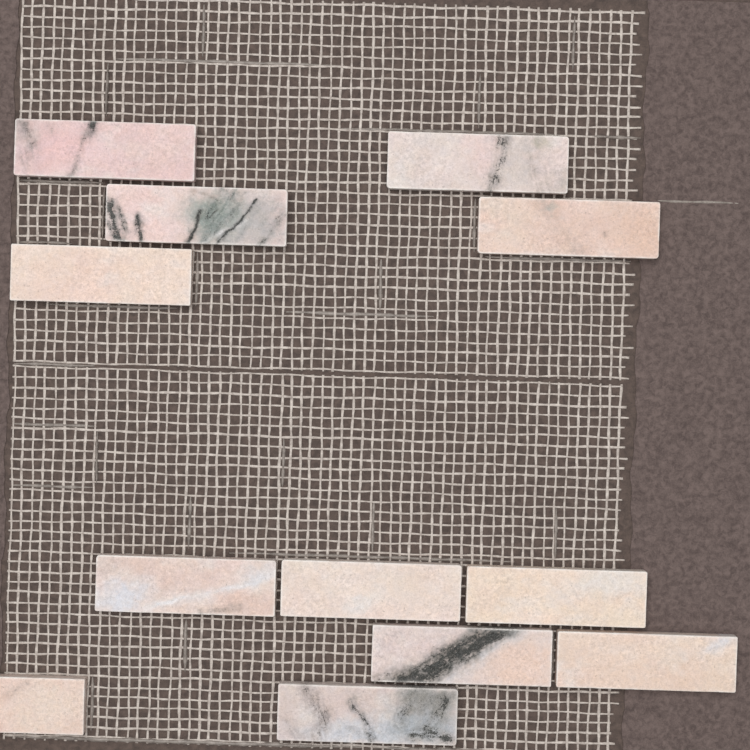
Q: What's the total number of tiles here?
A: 12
